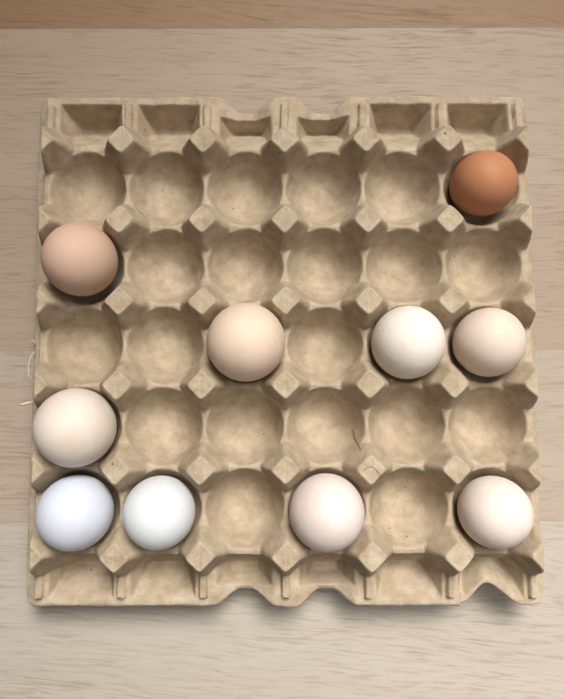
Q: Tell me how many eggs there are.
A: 10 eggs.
